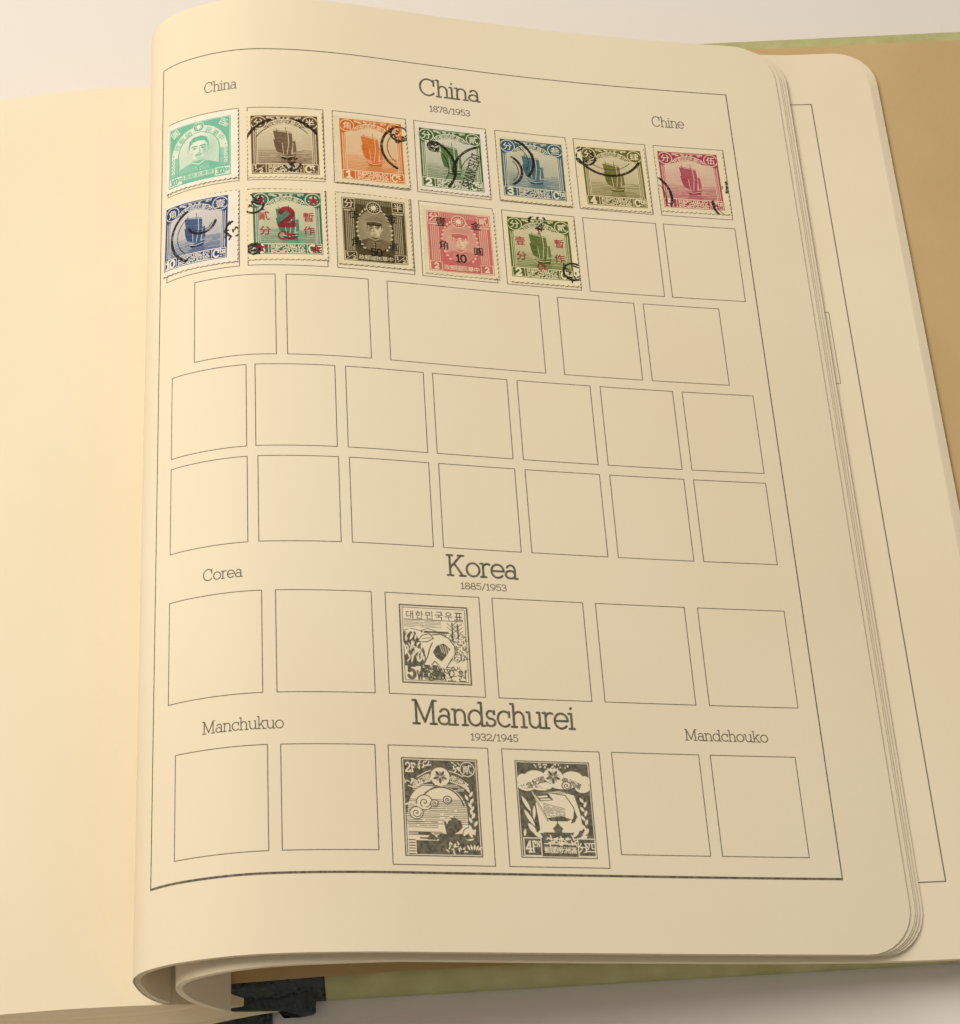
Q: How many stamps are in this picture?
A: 12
